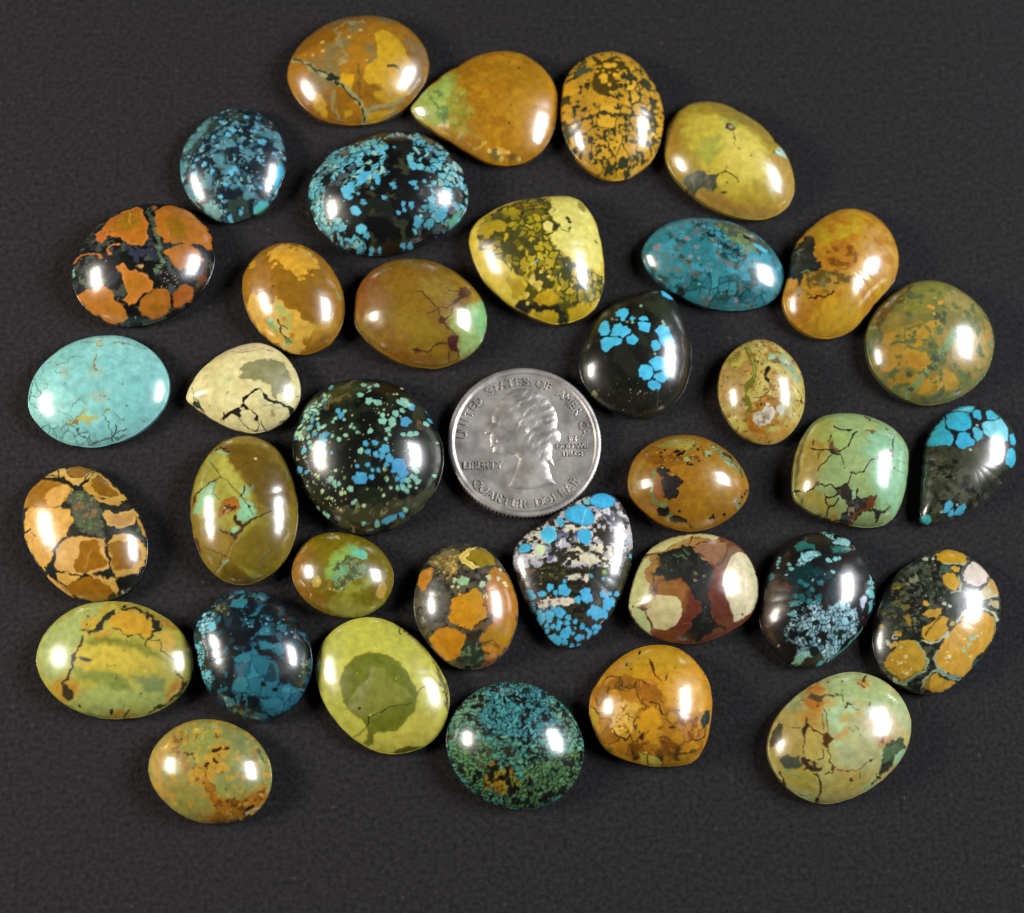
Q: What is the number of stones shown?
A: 36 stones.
